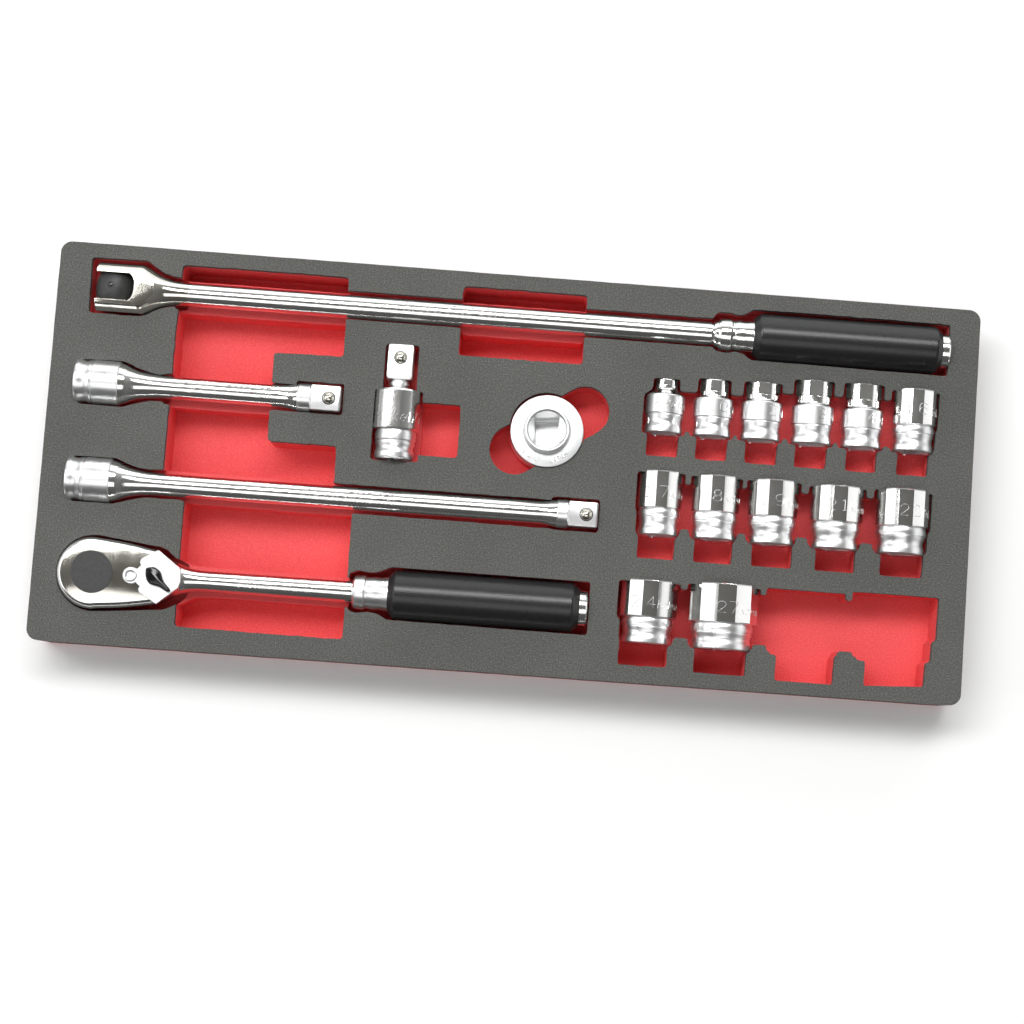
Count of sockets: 13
